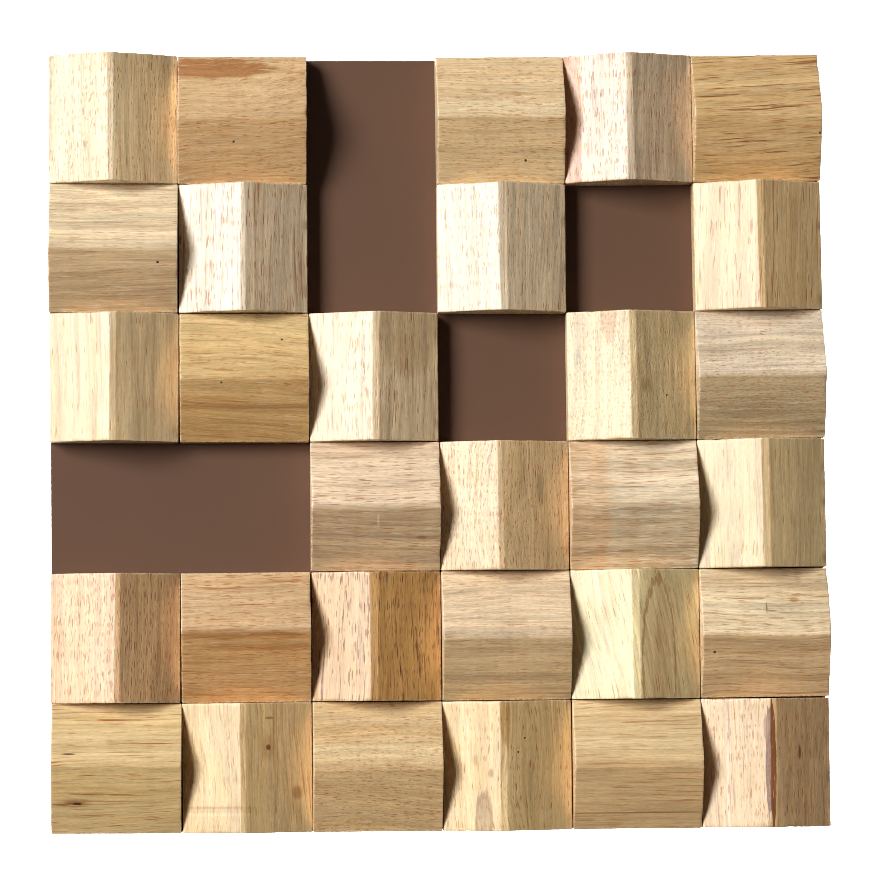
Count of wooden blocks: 30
